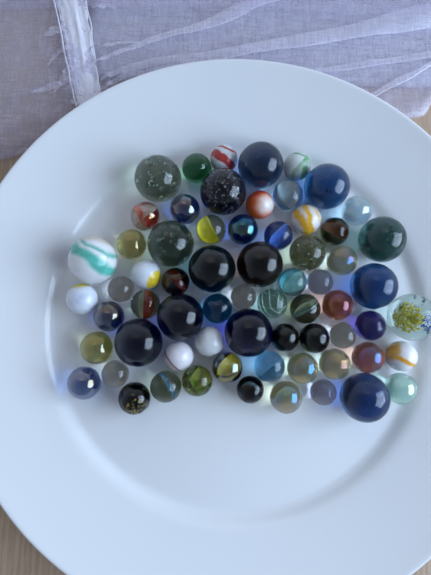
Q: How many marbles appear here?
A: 66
